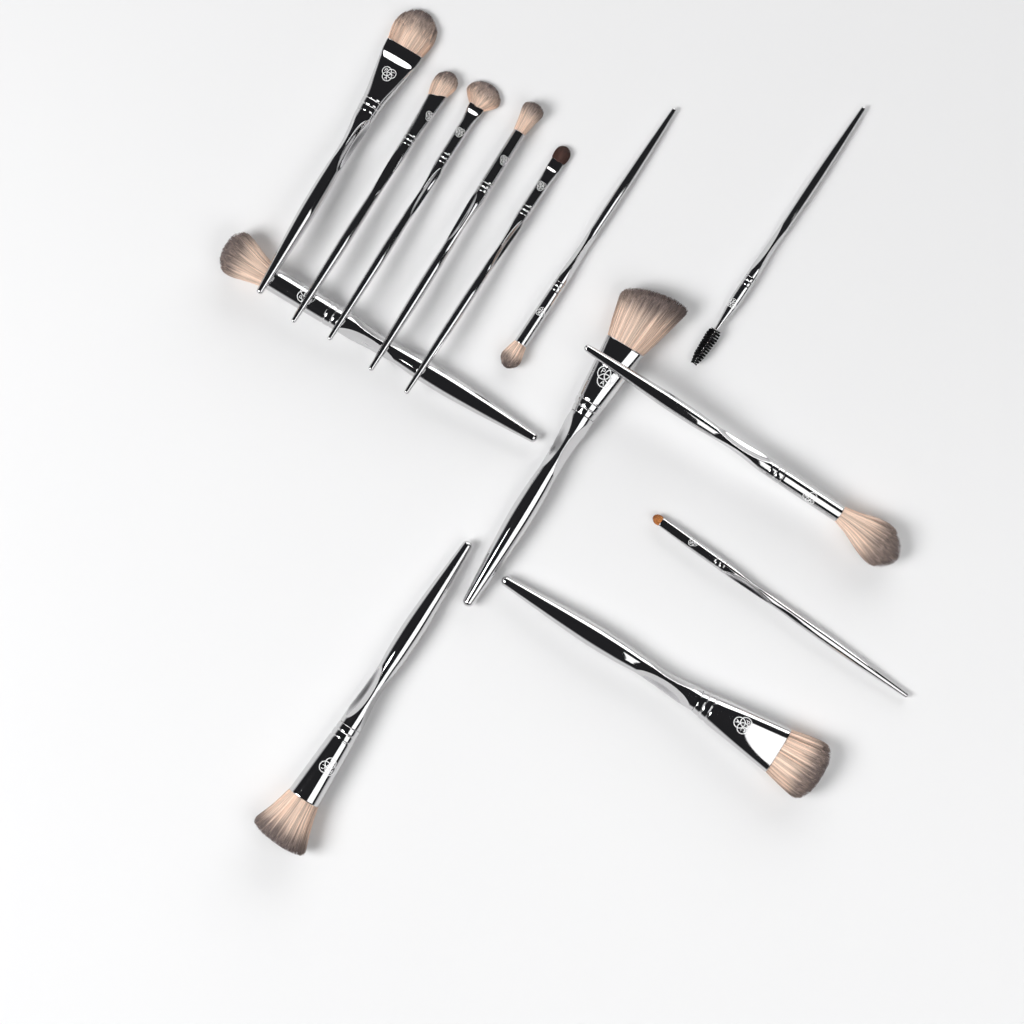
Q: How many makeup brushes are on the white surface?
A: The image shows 13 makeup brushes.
